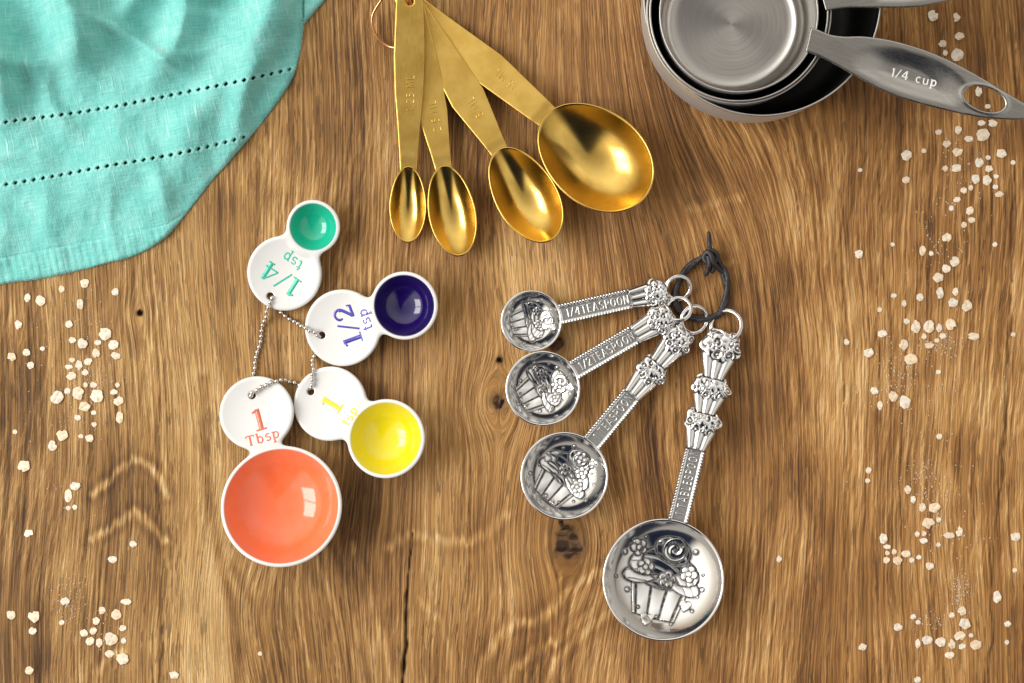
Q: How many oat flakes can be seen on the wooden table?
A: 198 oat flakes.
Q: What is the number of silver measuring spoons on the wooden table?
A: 4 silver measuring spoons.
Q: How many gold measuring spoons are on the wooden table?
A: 4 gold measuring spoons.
